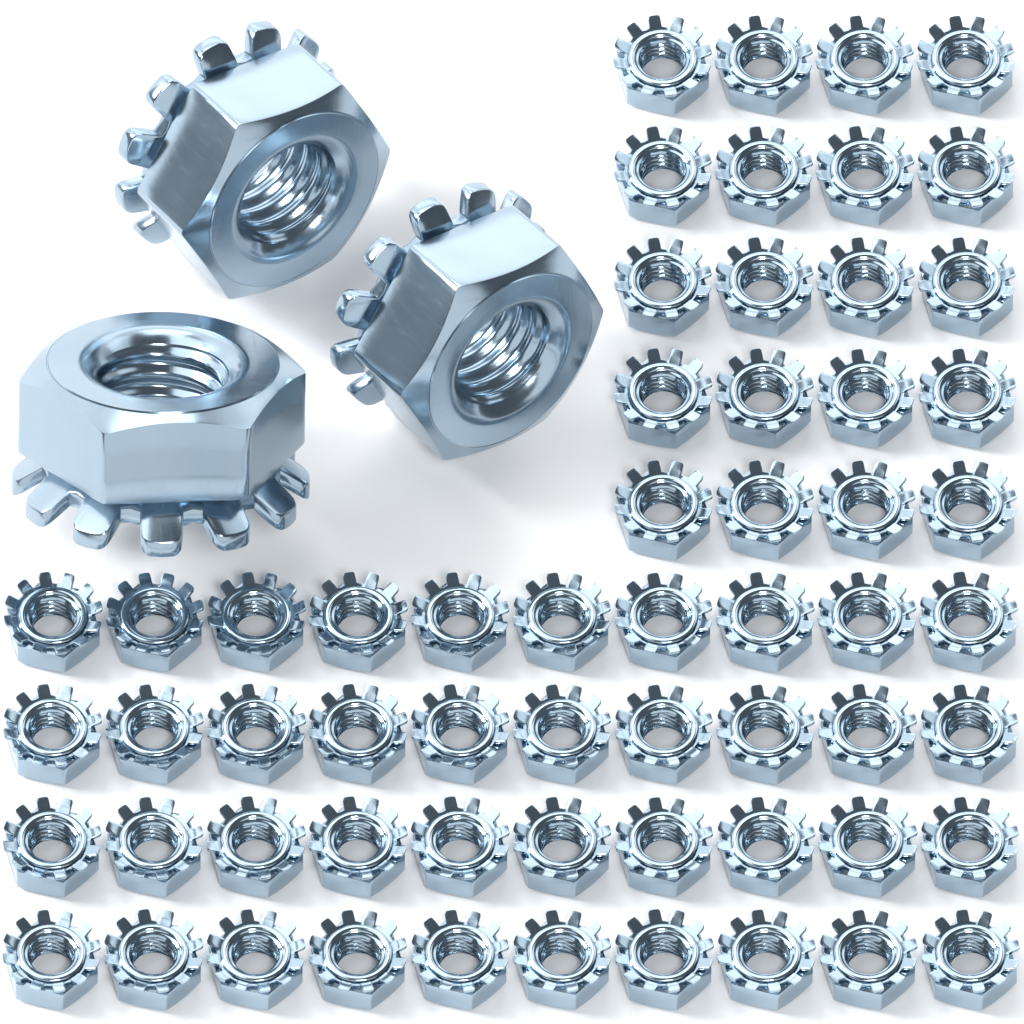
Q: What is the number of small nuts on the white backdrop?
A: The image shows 60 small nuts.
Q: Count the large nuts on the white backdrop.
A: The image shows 3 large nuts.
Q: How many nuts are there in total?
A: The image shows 63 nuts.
